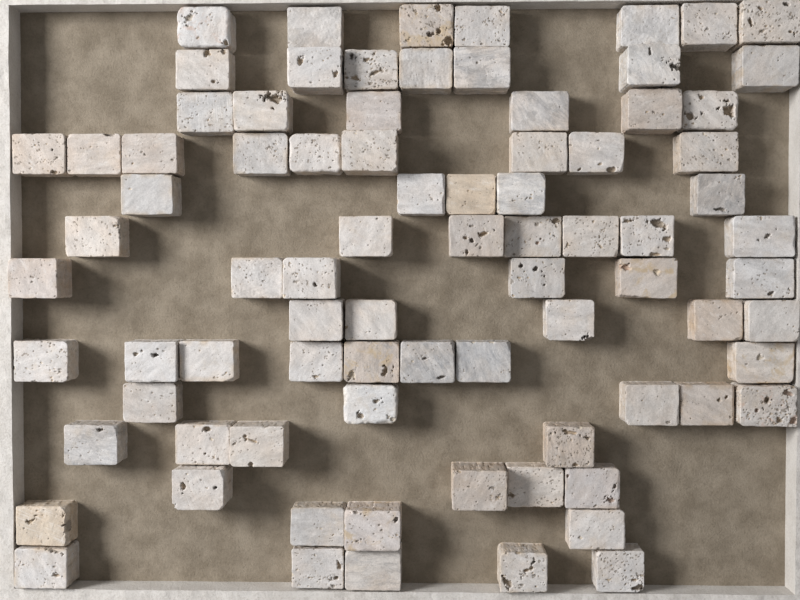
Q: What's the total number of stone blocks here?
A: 82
